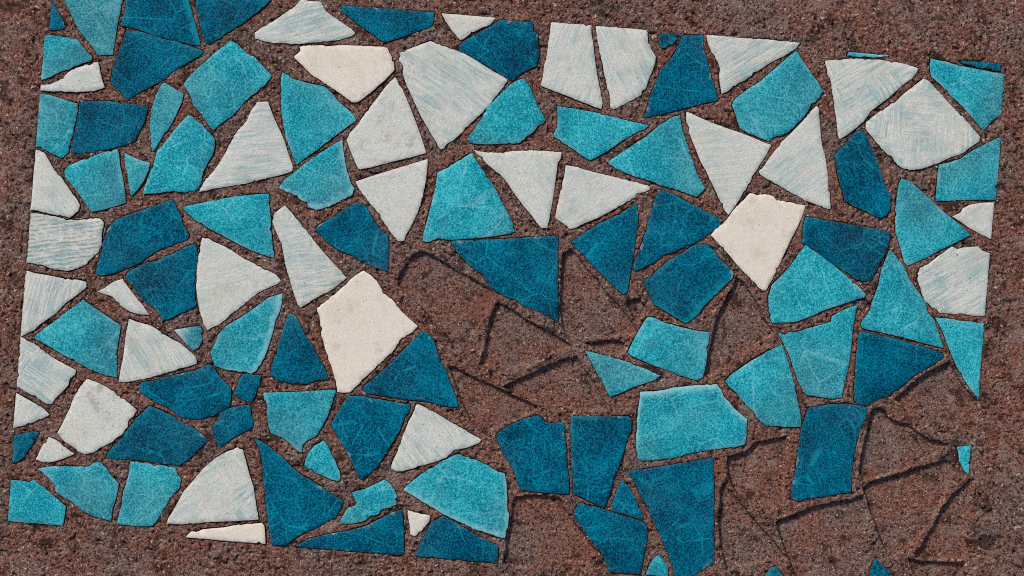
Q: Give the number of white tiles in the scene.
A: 36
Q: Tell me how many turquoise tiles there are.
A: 40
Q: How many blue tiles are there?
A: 39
